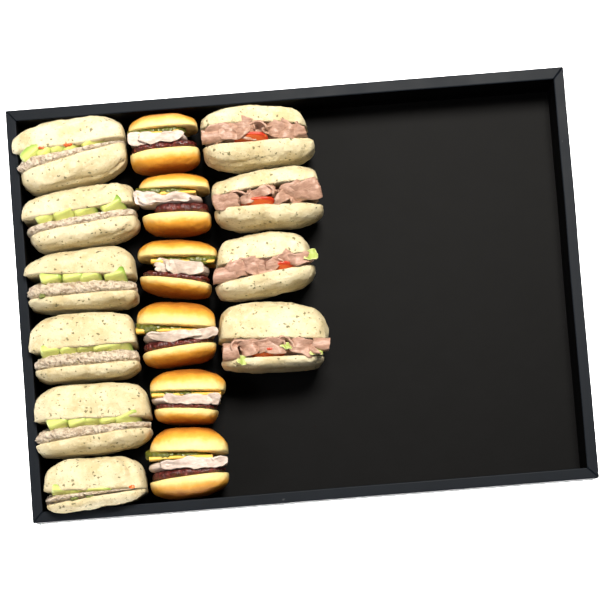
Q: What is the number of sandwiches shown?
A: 16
